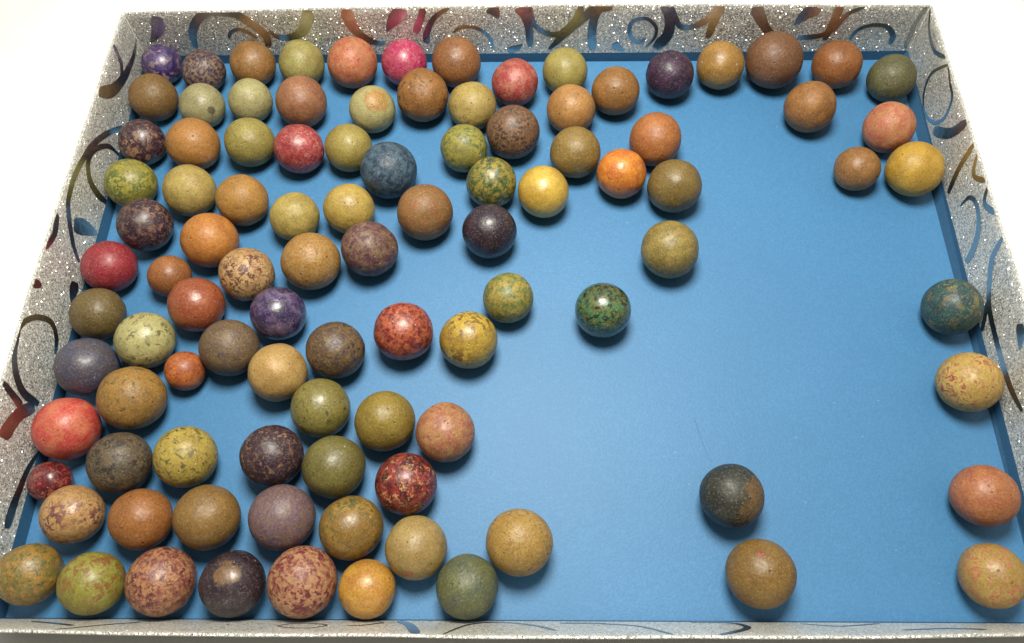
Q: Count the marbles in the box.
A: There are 100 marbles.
